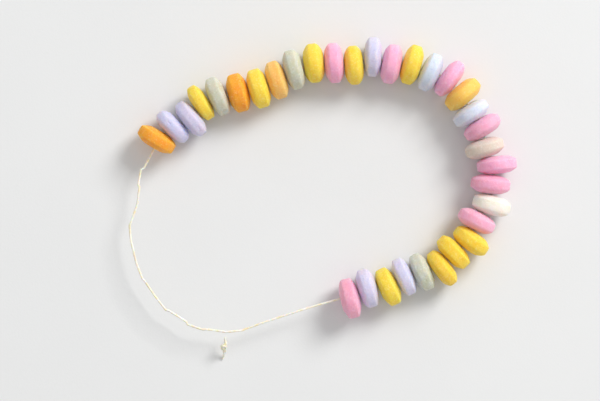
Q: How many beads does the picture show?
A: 33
